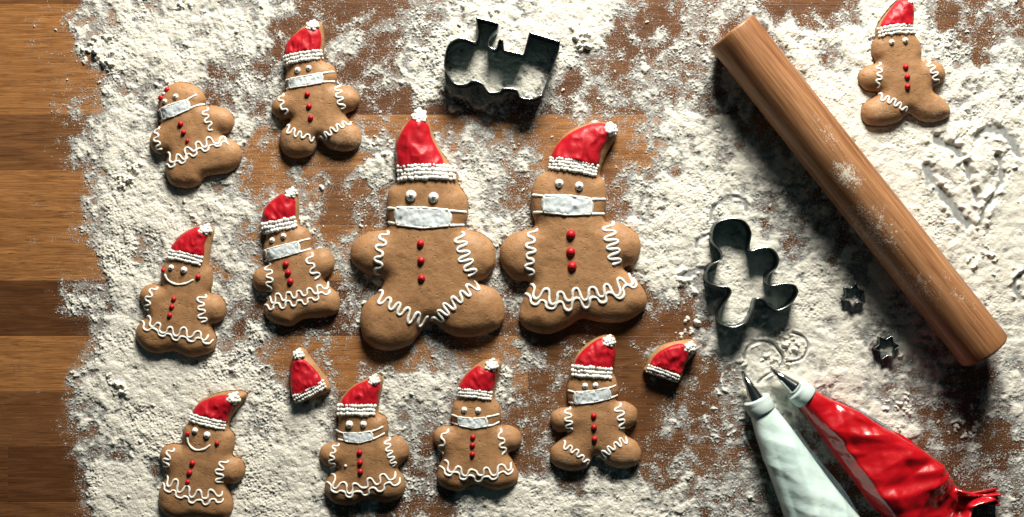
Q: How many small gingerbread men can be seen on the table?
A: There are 9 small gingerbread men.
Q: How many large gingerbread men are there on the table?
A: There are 2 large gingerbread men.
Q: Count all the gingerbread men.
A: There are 11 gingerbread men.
